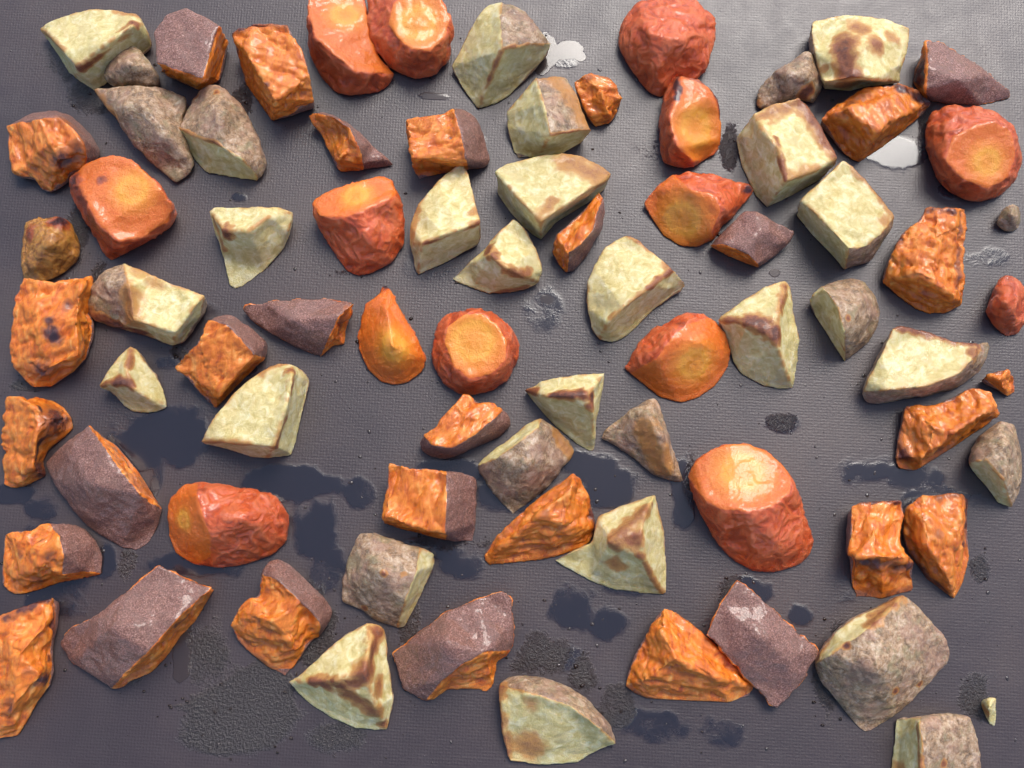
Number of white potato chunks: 33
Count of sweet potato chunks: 30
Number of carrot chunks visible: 15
